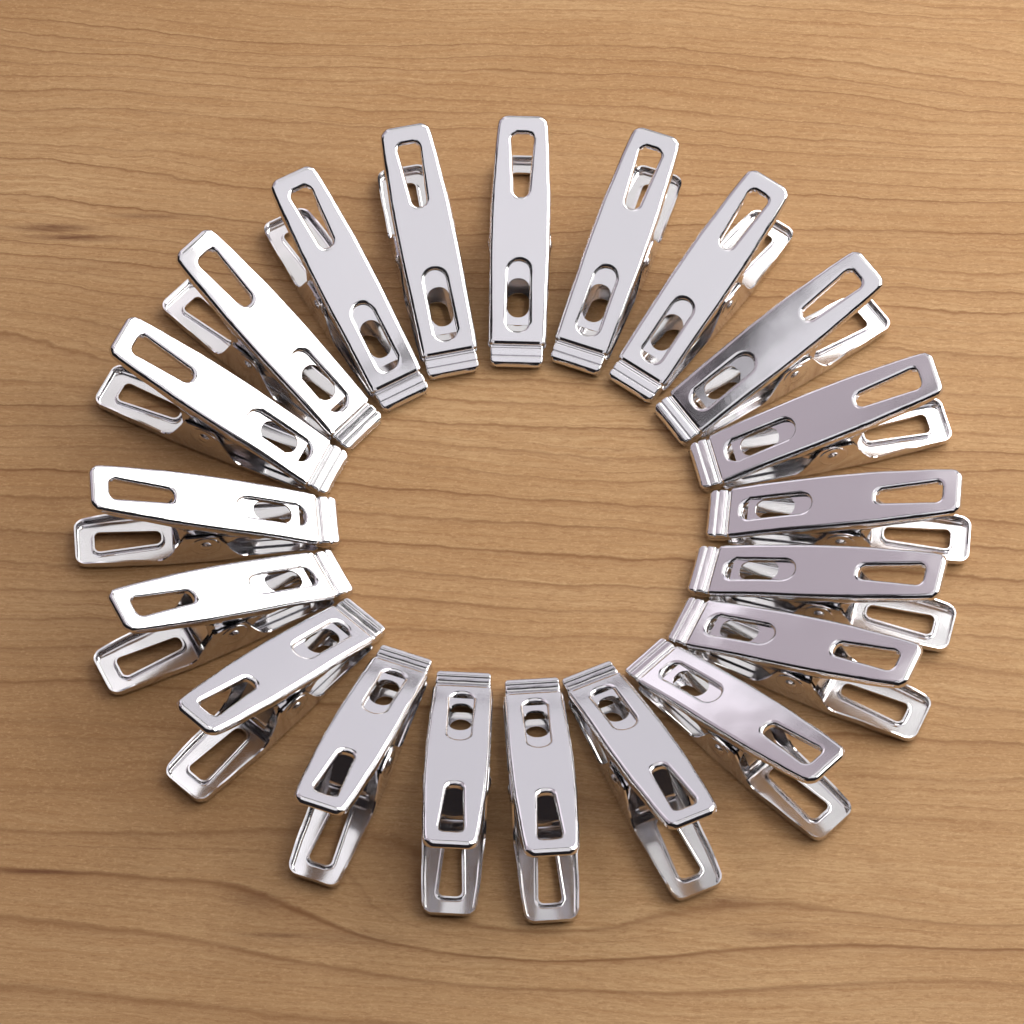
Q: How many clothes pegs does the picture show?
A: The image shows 20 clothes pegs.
